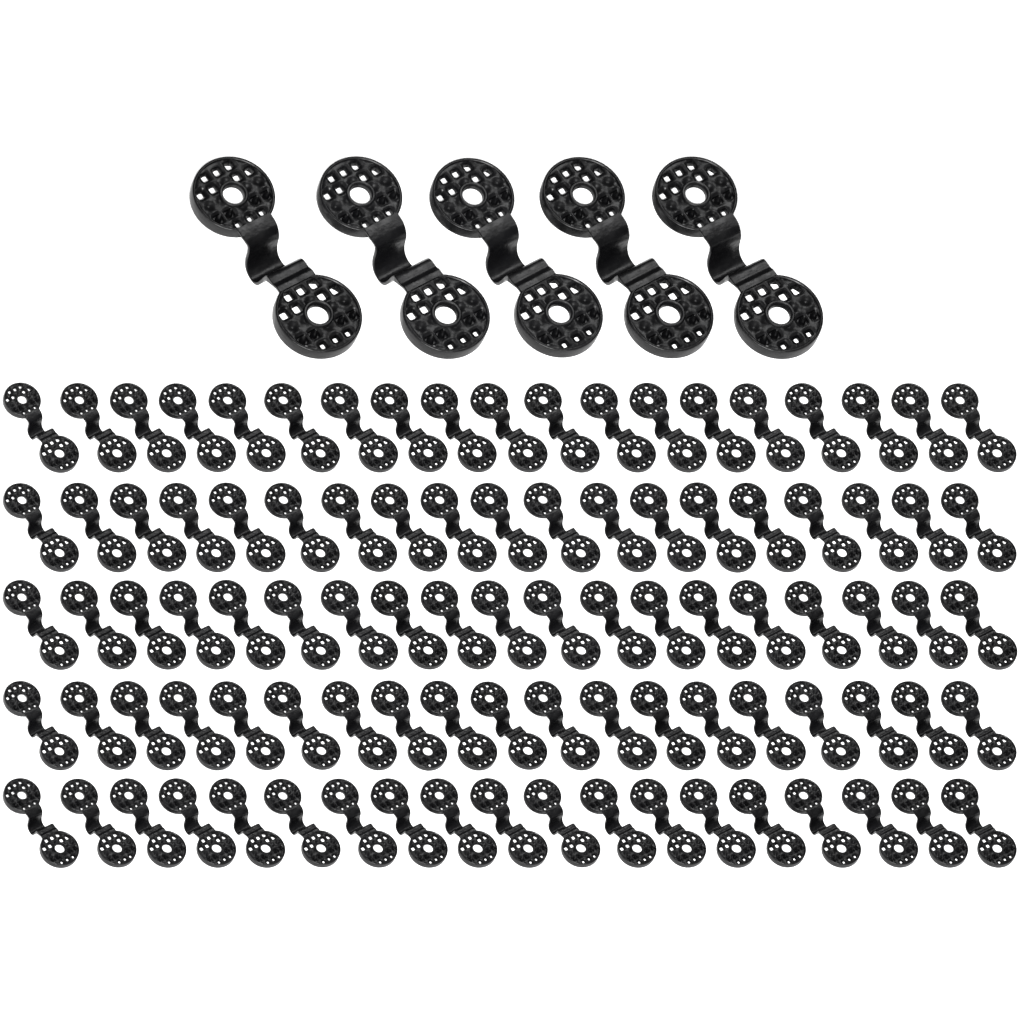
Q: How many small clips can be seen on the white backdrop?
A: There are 95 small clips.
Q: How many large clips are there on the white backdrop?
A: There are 5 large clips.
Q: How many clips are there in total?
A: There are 100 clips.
